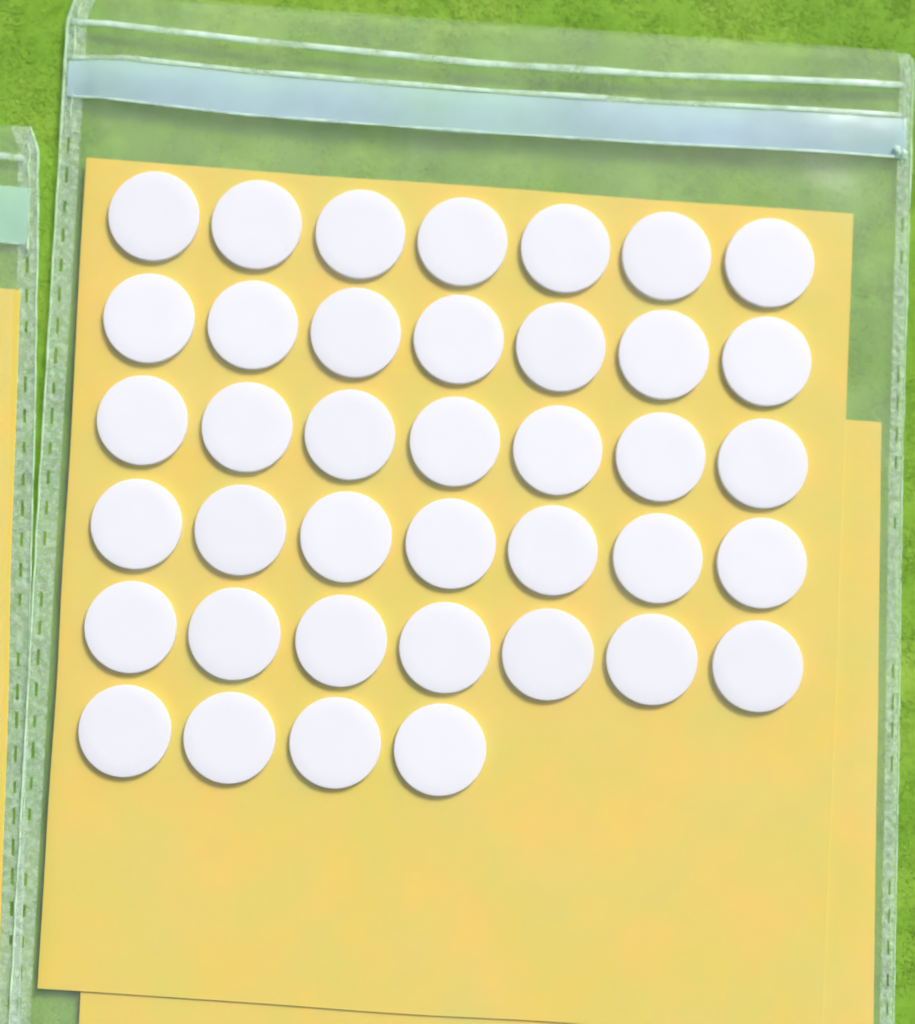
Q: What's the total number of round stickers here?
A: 39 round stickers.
